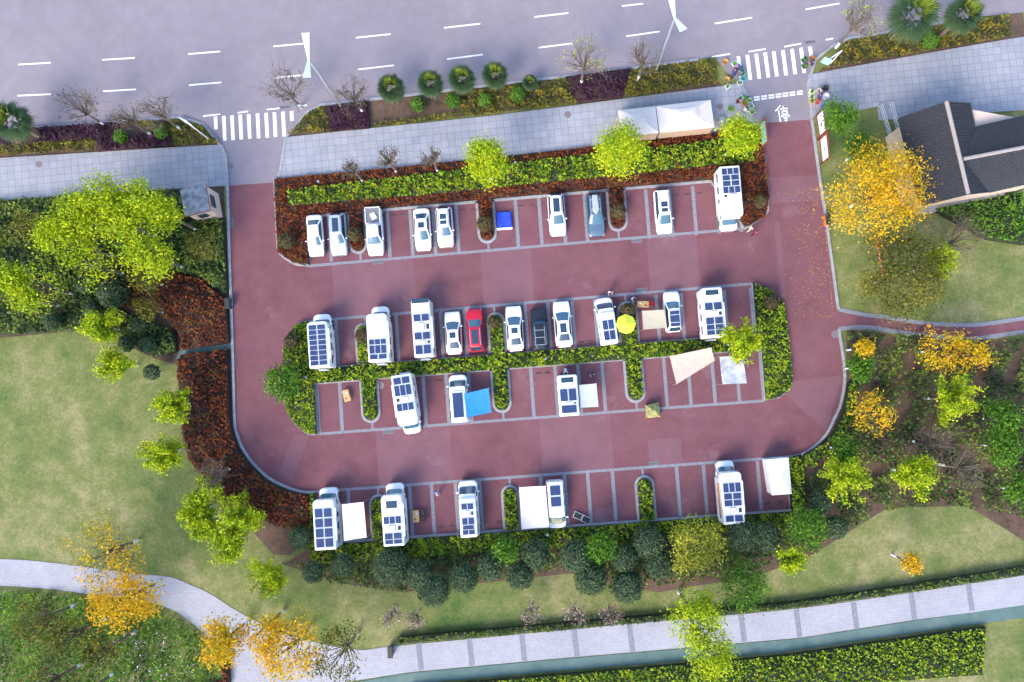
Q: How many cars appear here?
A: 14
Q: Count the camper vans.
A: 14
